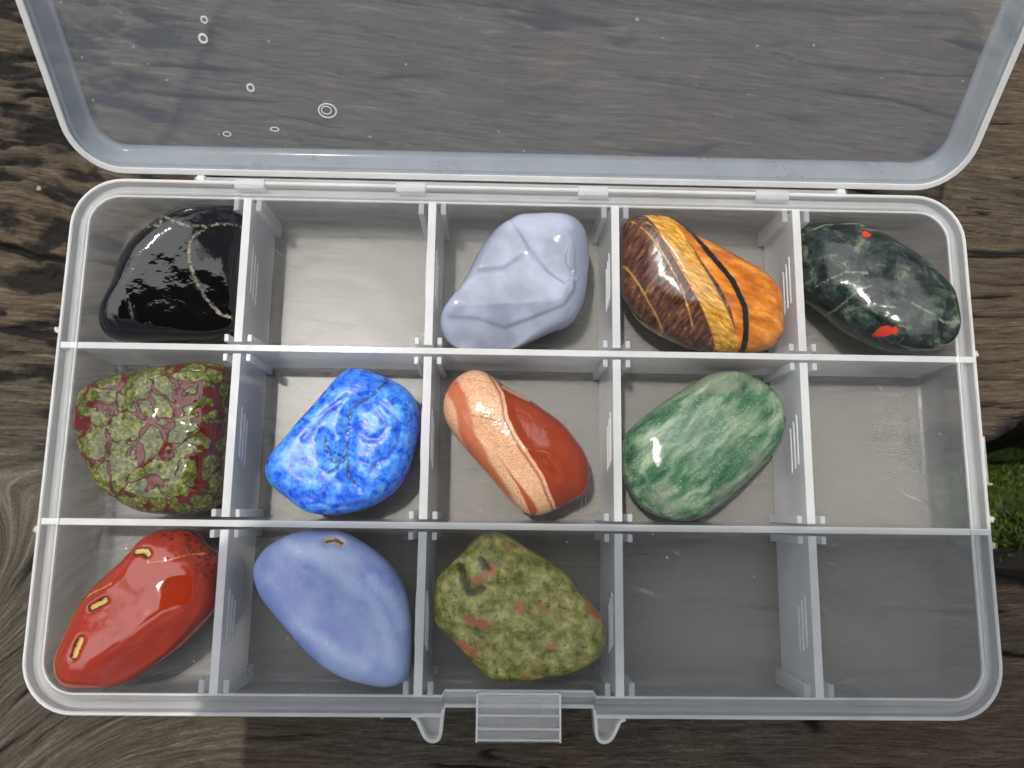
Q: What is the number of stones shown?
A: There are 11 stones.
